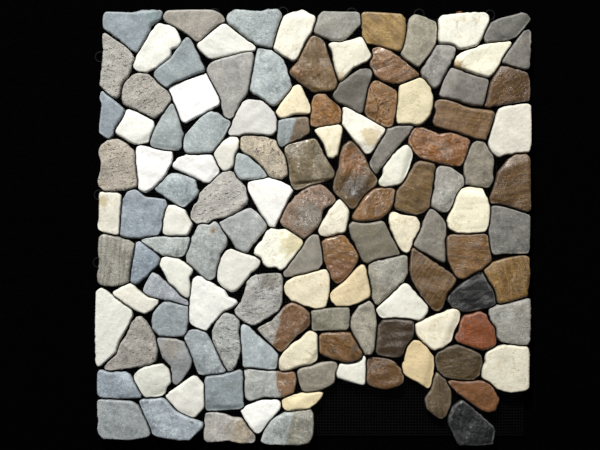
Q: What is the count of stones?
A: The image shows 127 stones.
